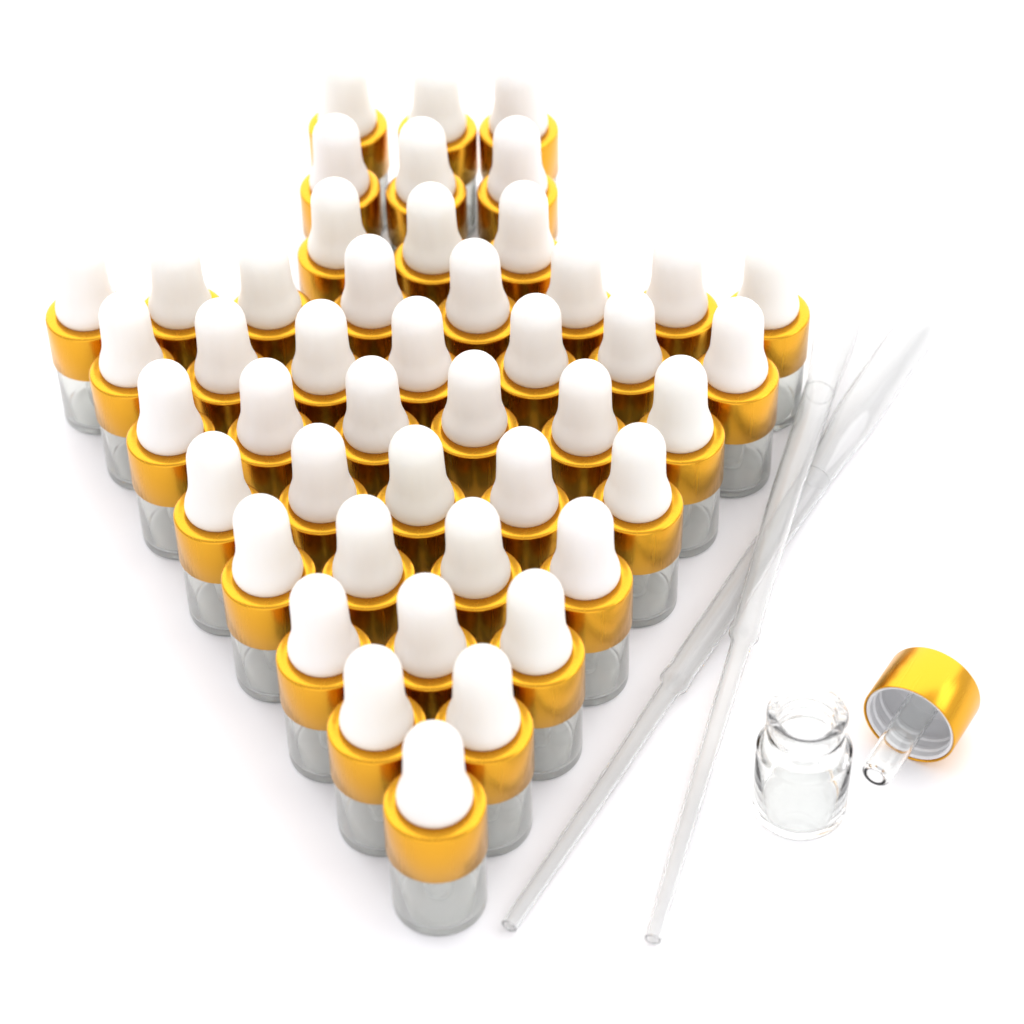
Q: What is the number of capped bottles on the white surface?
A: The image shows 45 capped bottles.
